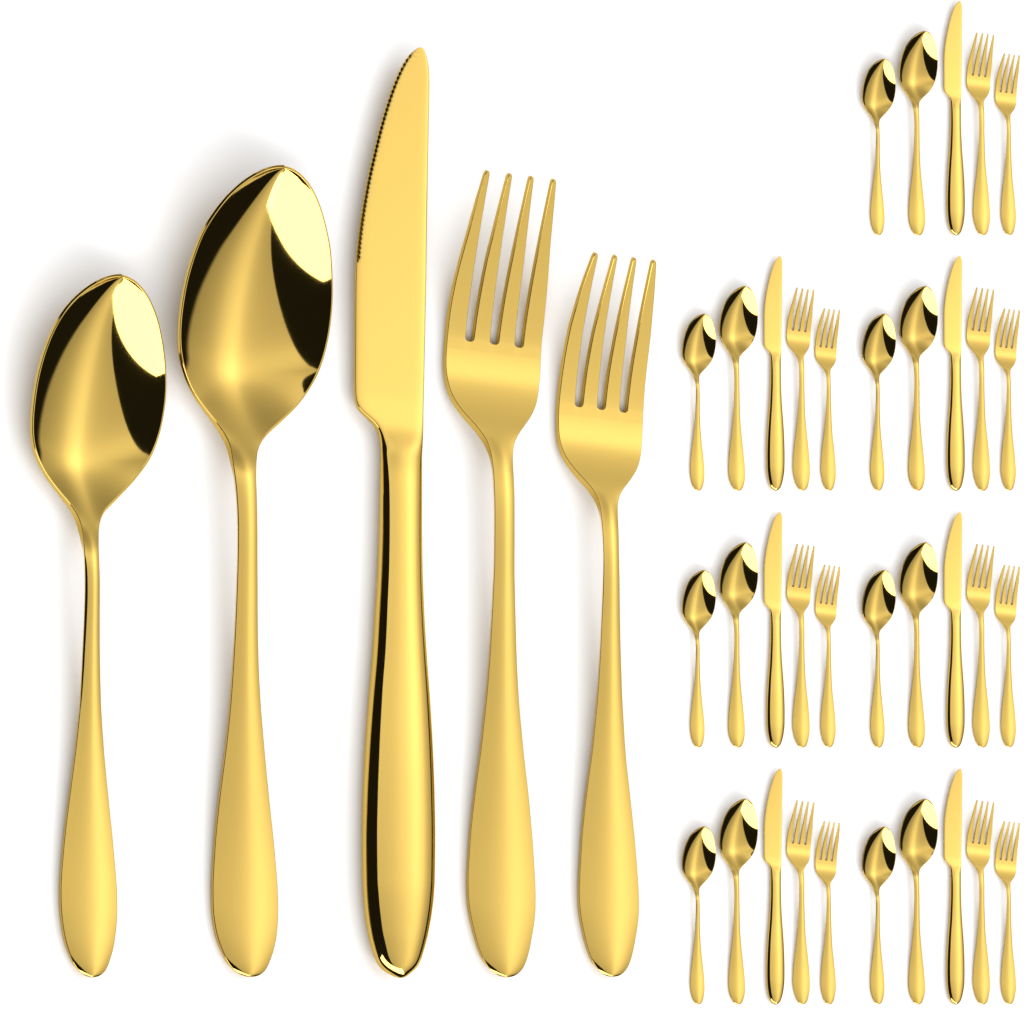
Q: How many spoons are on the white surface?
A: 16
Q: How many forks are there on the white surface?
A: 16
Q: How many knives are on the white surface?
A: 8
